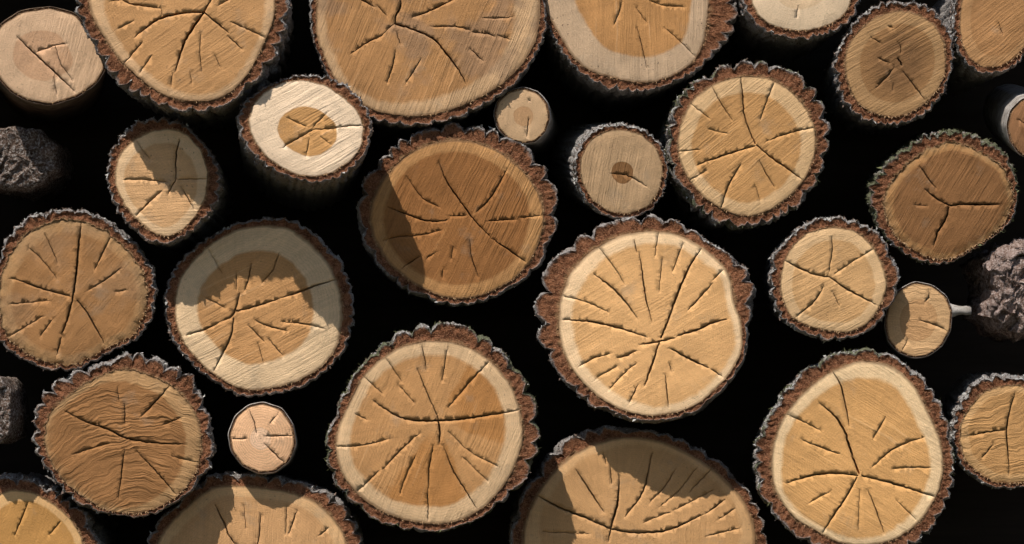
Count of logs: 28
